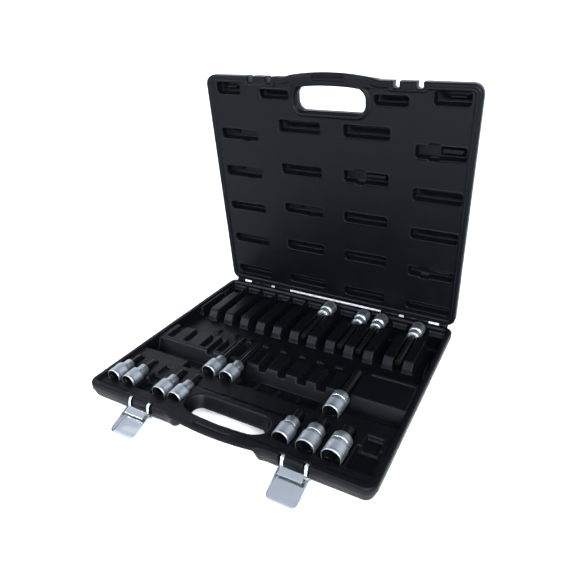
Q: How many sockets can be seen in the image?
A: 14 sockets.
